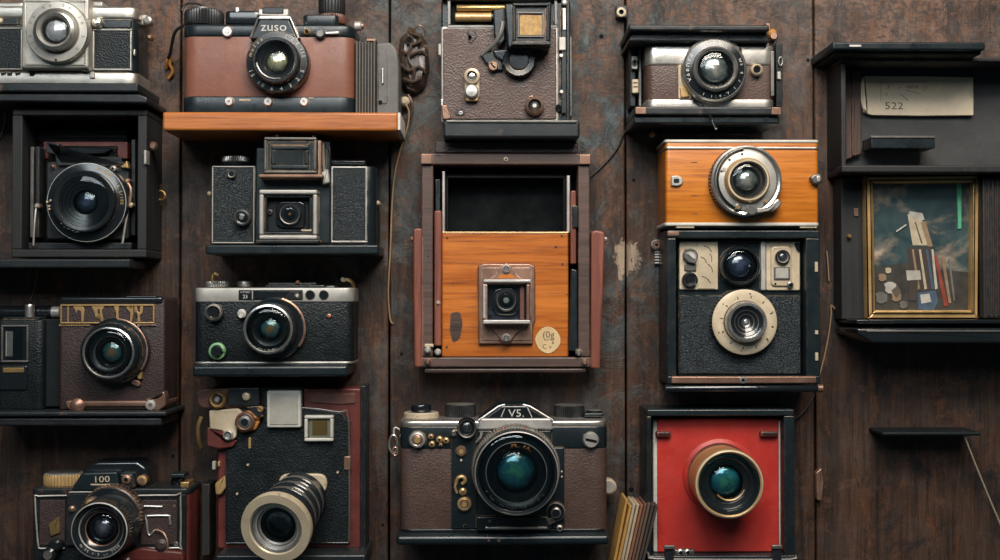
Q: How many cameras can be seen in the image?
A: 15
